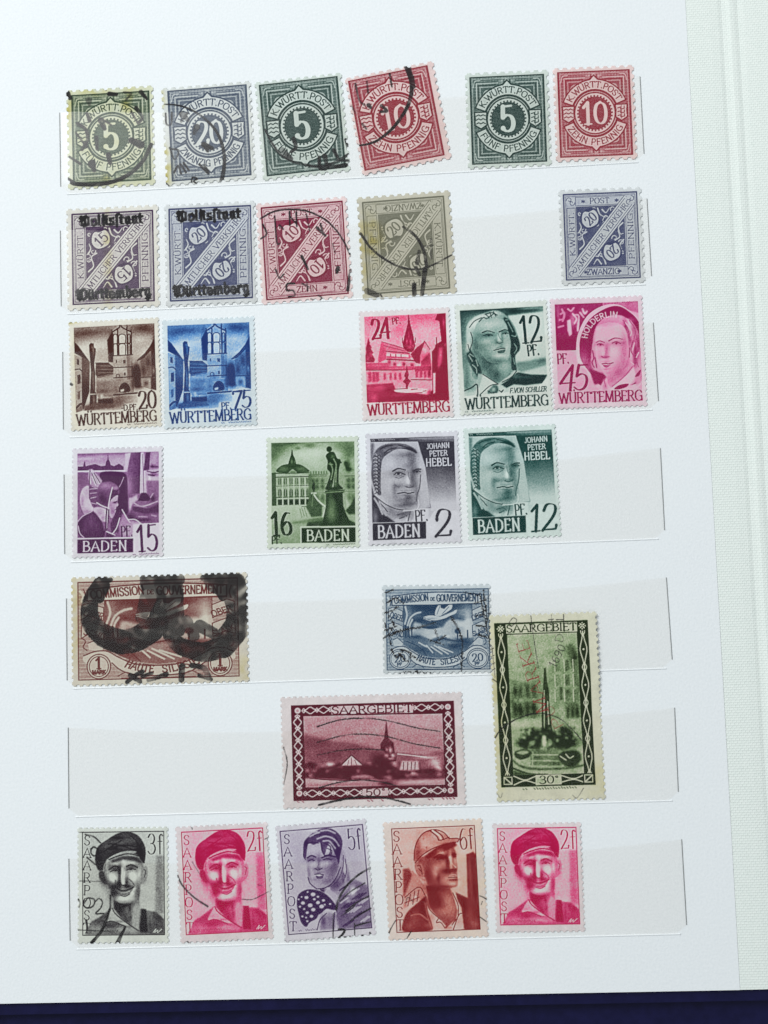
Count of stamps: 29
